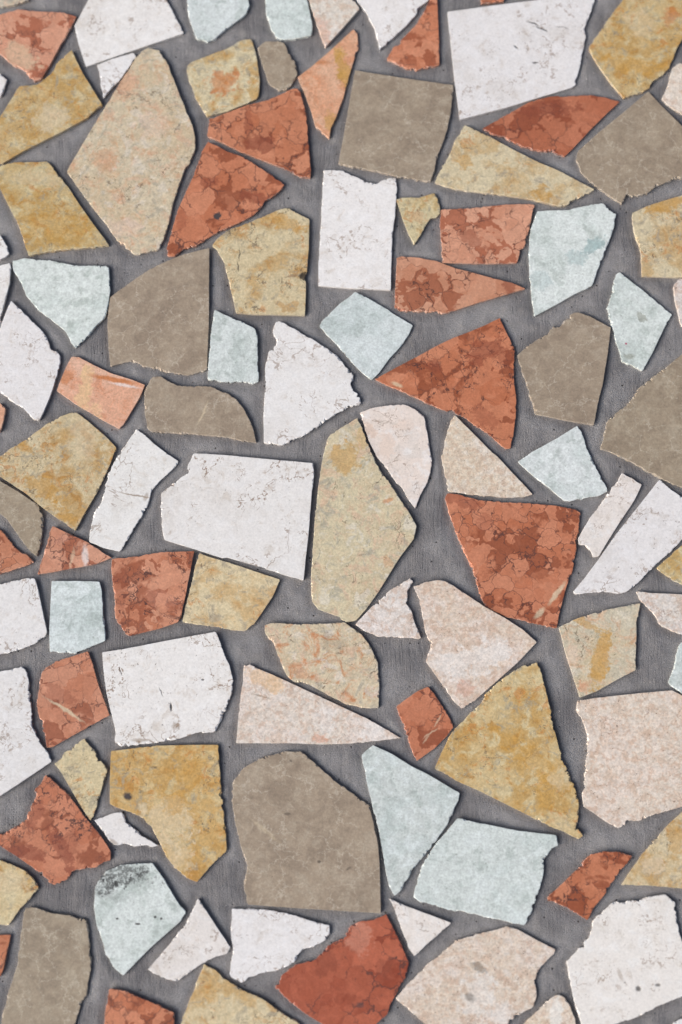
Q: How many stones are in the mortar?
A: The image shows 103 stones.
